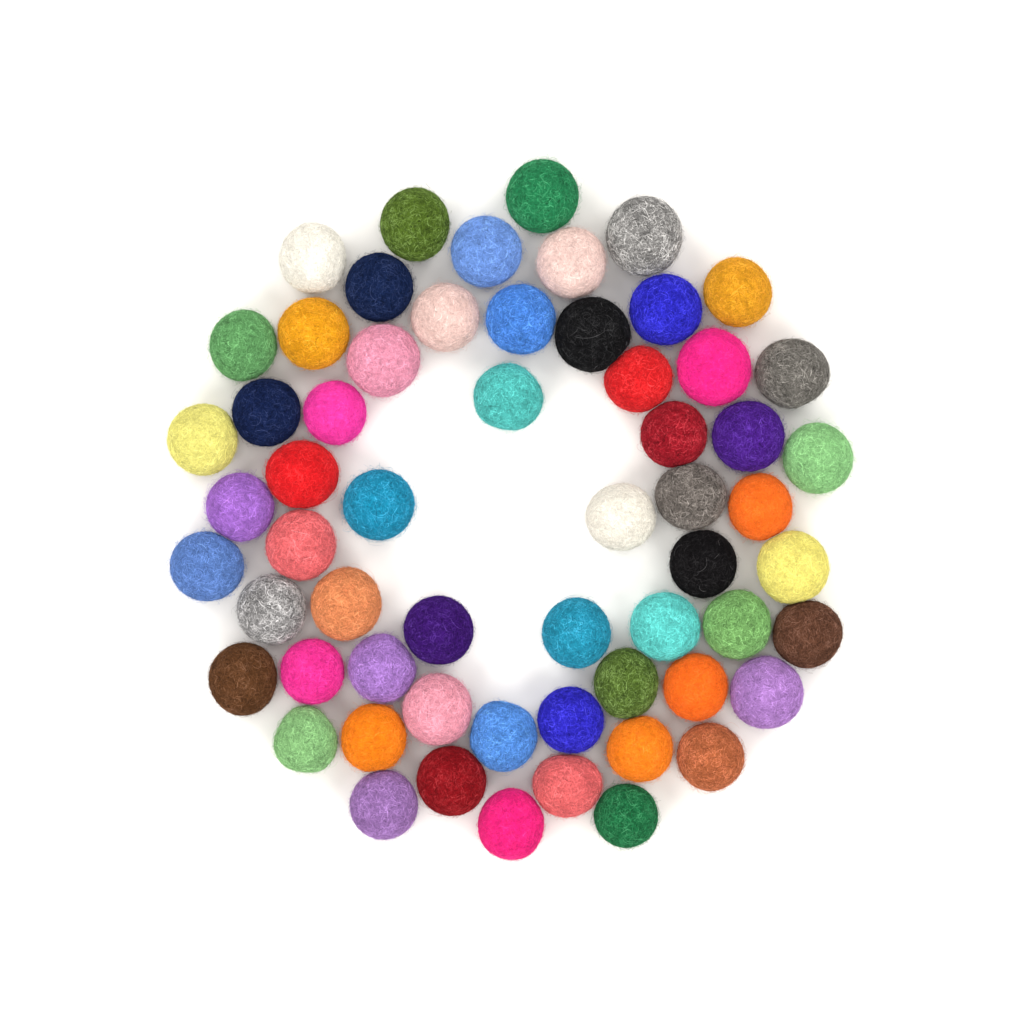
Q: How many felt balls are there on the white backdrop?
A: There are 60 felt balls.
